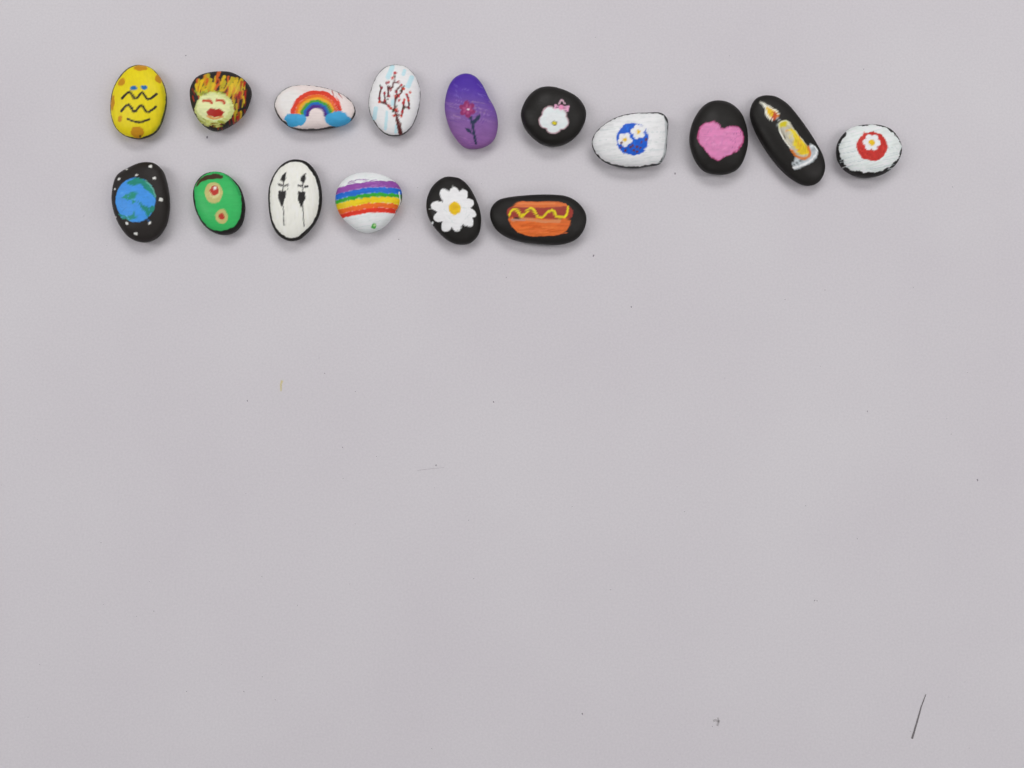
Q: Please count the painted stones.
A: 16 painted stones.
